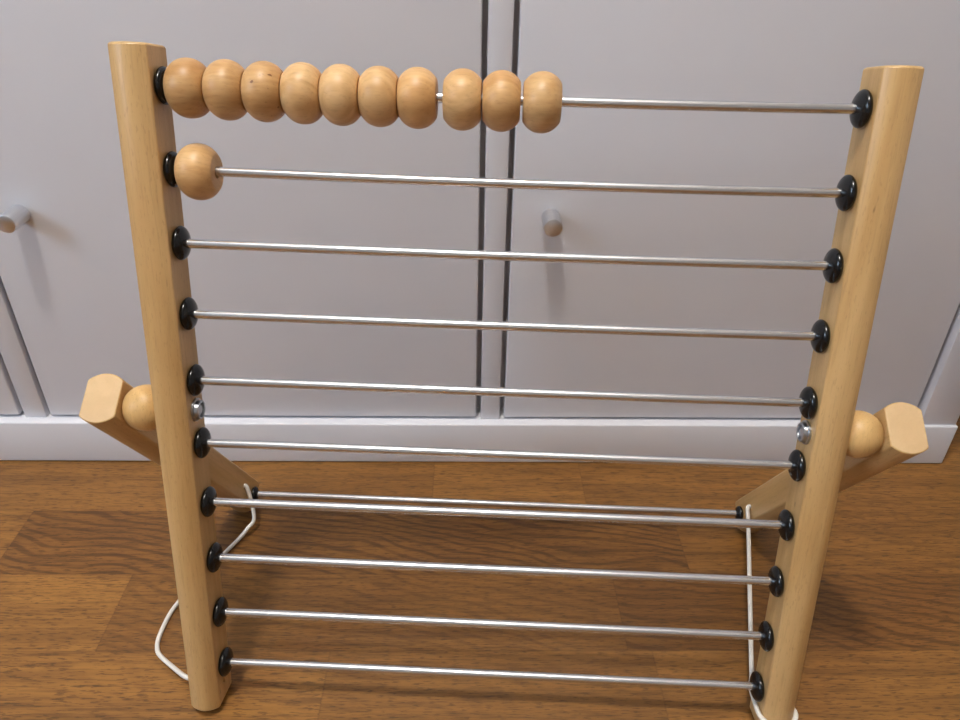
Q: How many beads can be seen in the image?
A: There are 11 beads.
